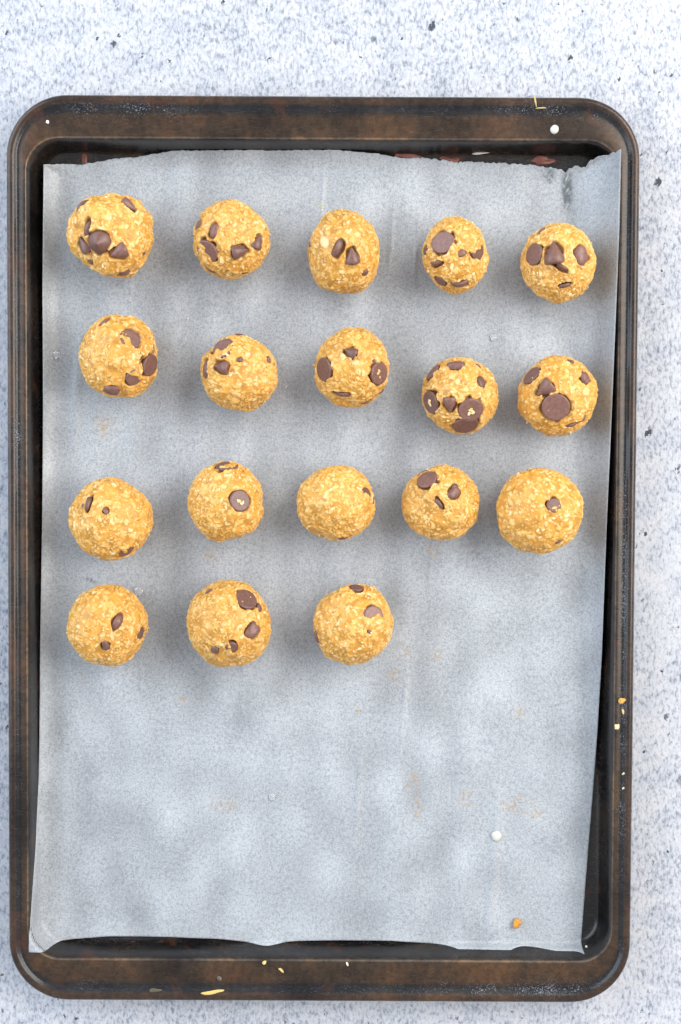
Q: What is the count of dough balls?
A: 18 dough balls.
